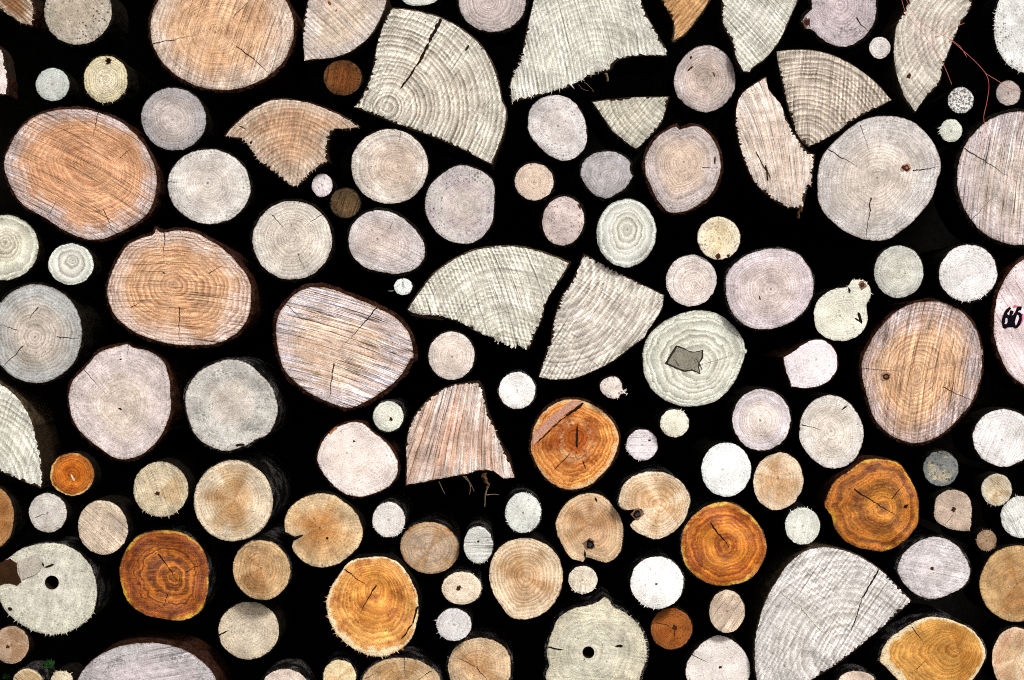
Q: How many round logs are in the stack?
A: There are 110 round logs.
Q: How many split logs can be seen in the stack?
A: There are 17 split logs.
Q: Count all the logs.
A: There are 127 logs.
